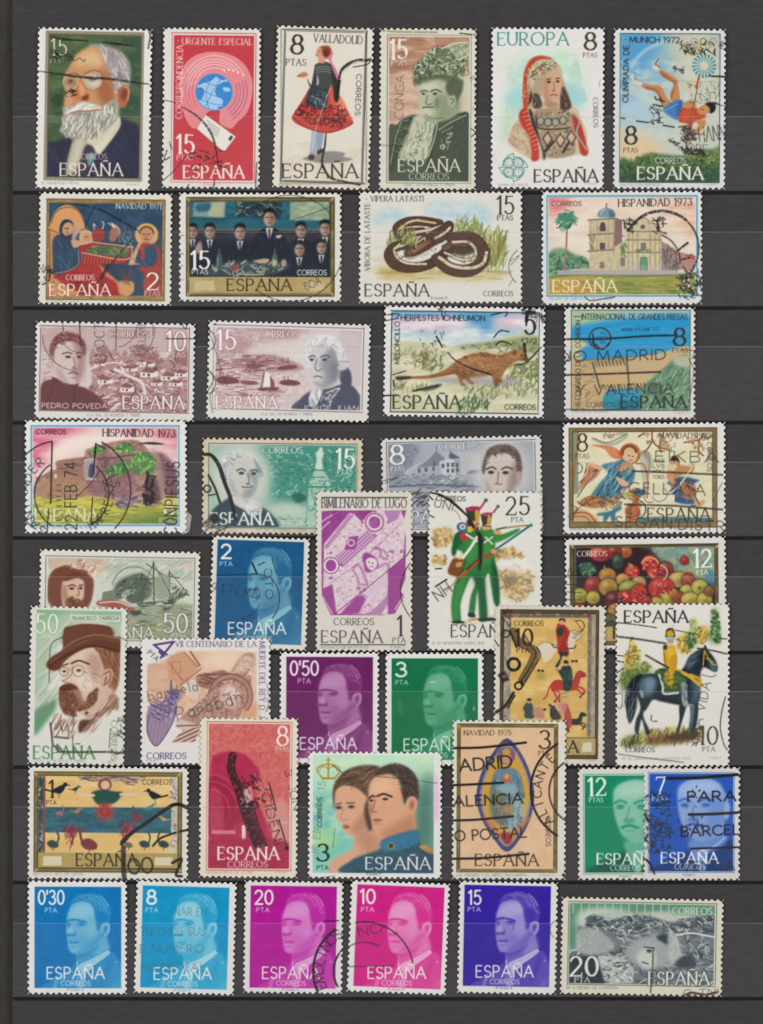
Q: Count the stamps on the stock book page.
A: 41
